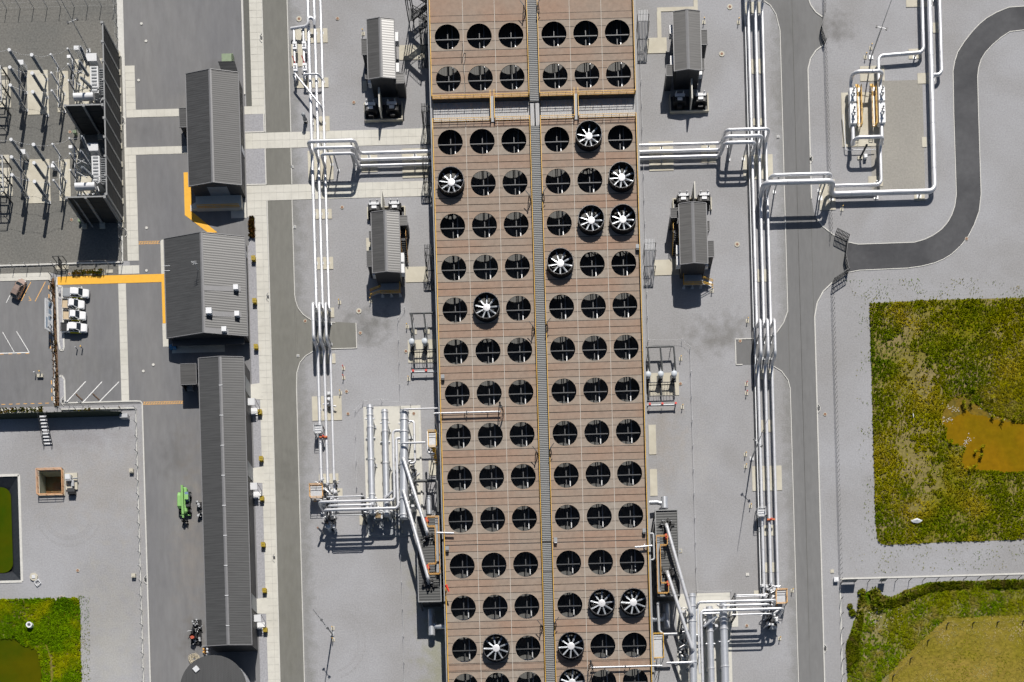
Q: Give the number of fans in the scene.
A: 12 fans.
